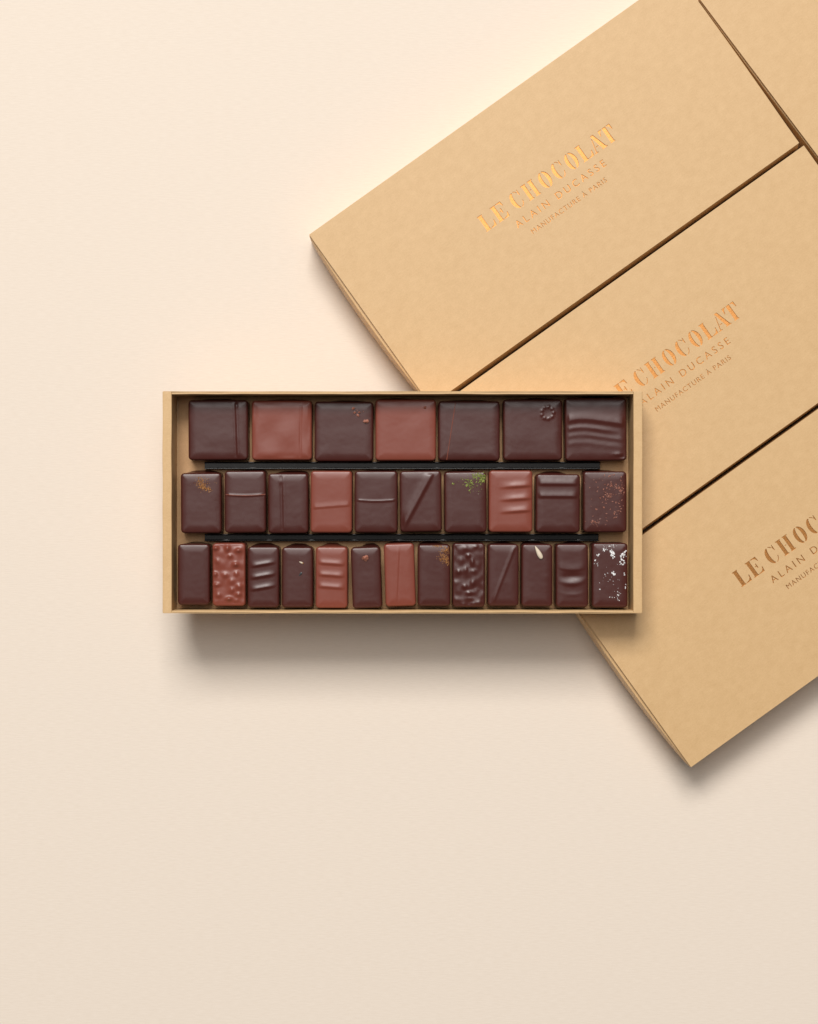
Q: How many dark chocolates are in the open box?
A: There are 23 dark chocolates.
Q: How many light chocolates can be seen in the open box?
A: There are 7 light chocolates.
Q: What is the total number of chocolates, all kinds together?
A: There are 30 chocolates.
